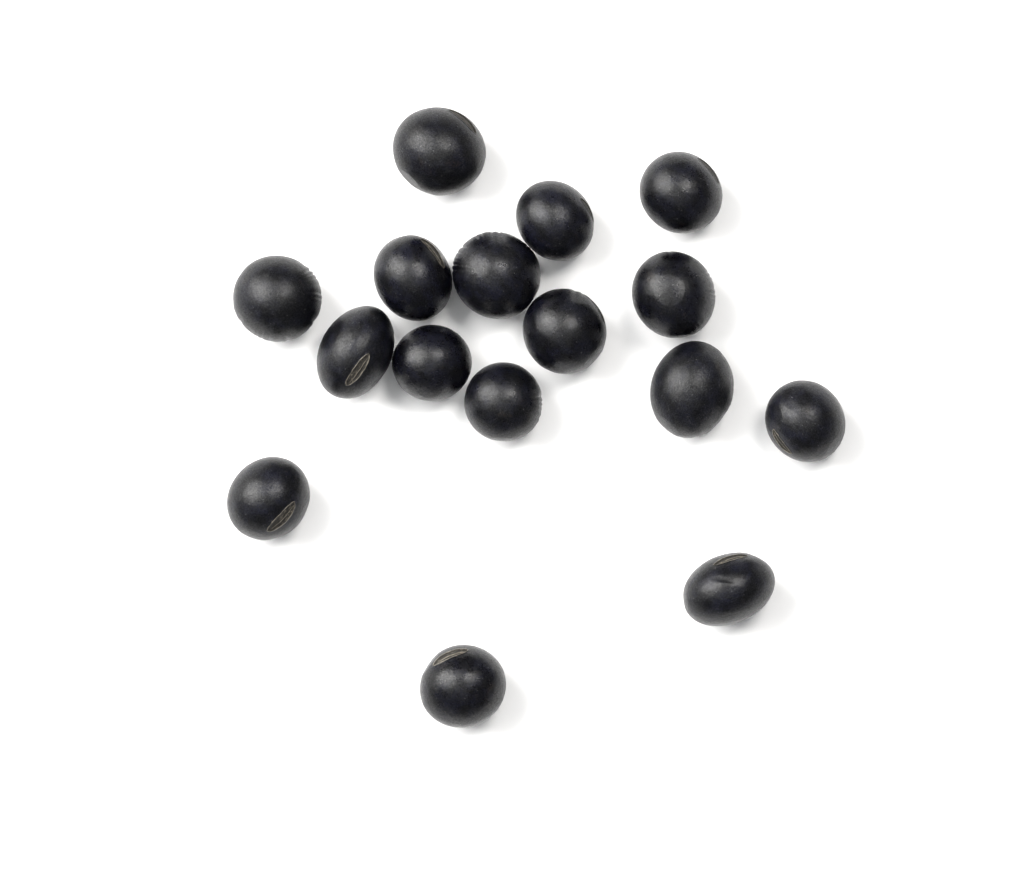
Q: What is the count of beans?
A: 16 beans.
